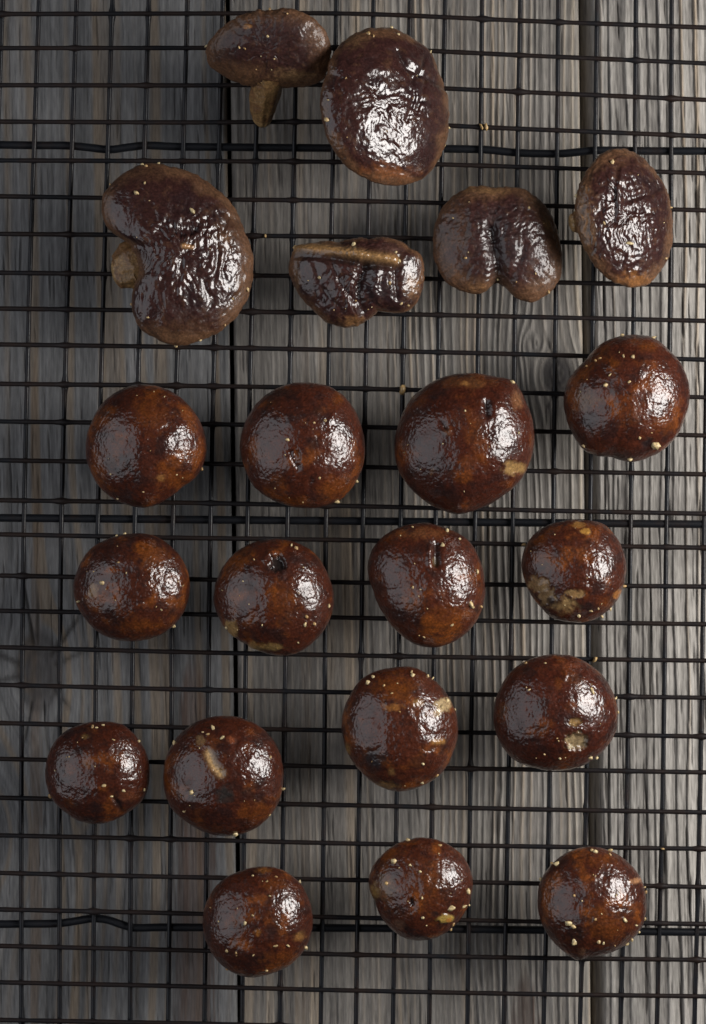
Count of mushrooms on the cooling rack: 21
